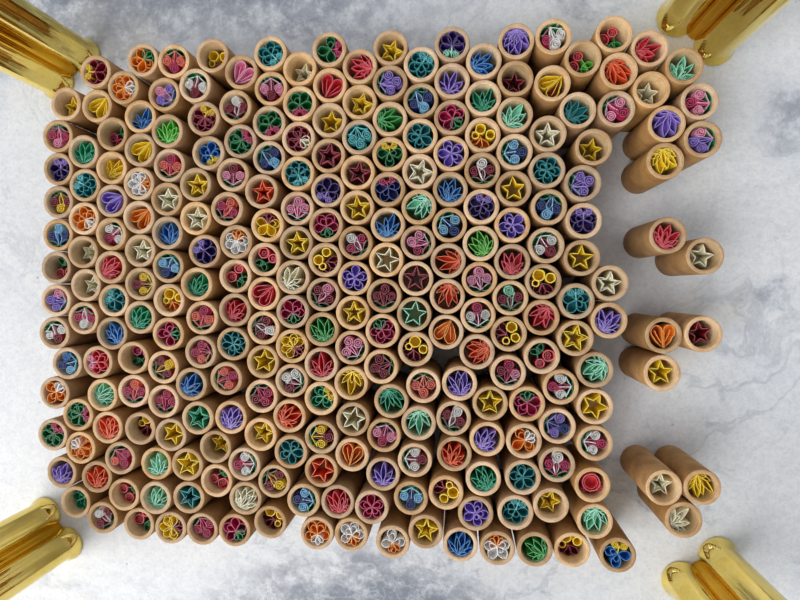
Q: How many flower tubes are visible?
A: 152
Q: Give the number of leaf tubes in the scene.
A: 62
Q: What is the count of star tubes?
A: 46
